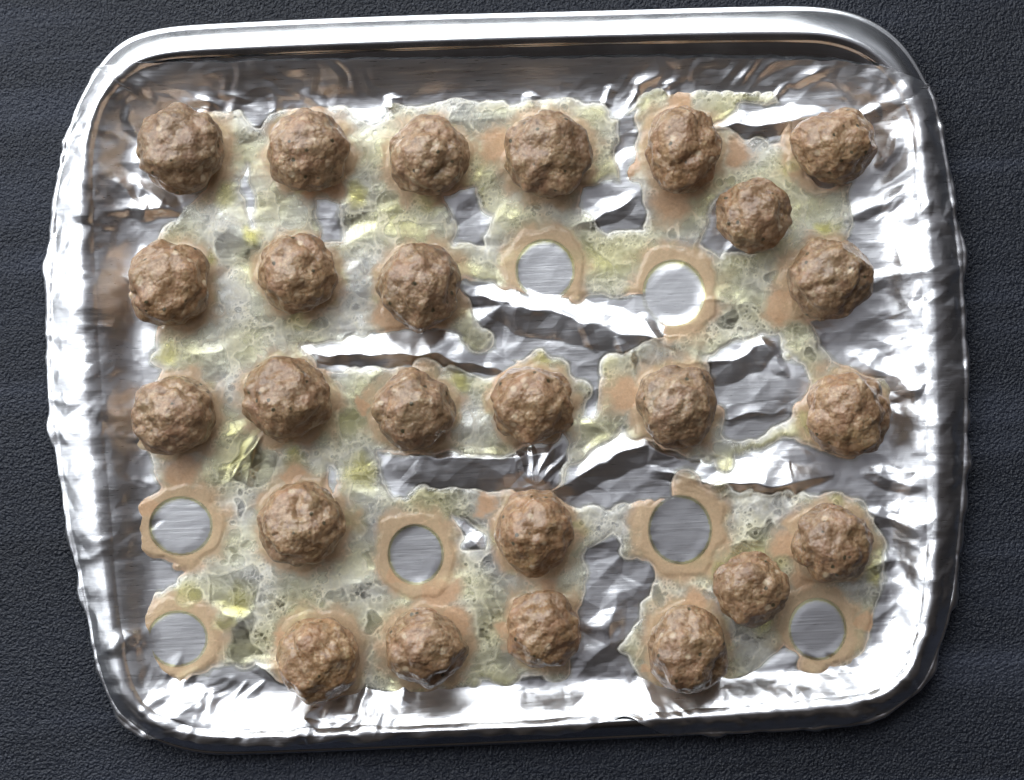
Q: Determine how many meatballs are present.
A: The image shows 25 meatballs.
